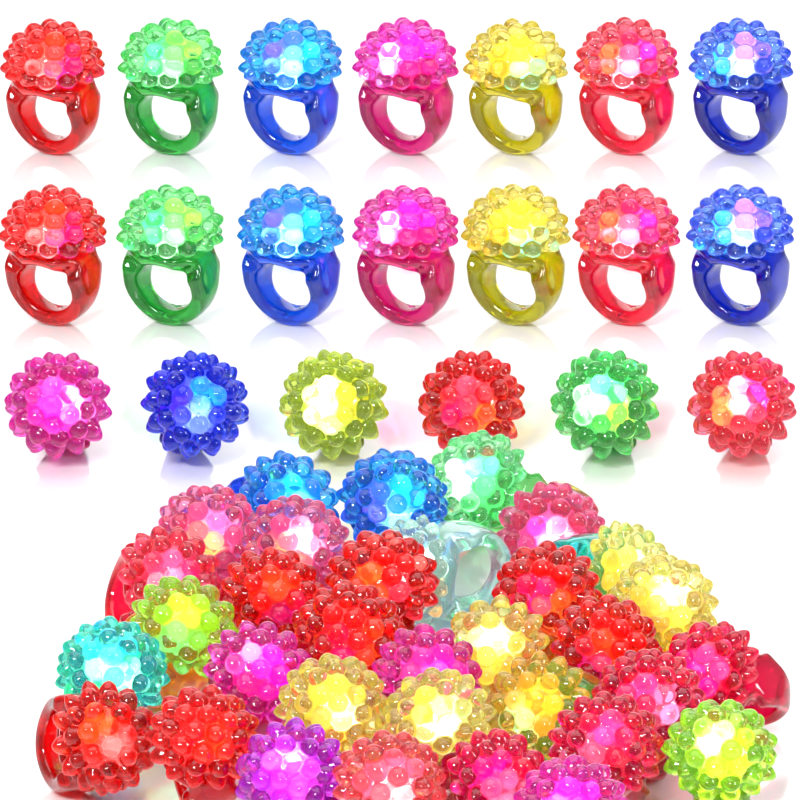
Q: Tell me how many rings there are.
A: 53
